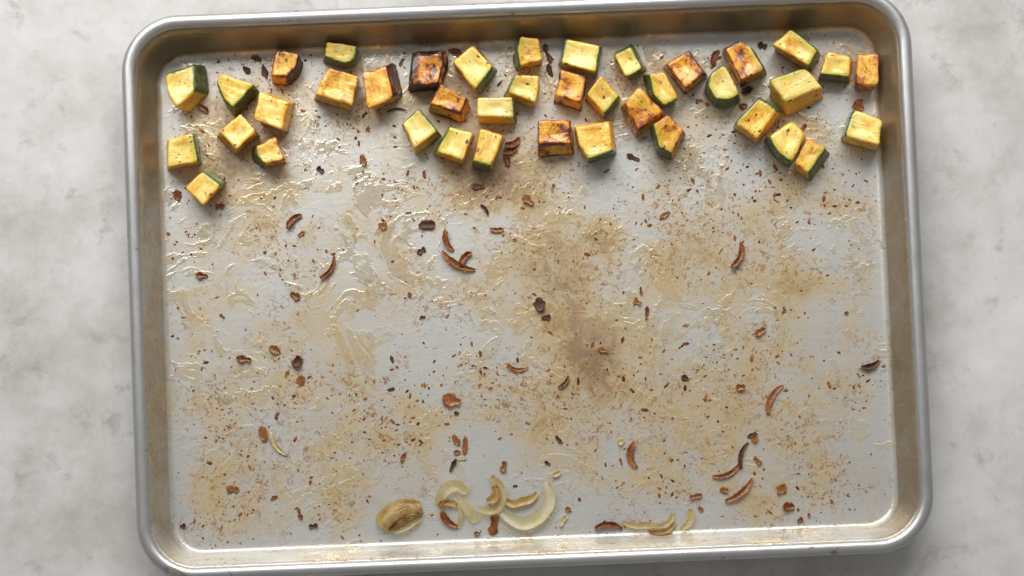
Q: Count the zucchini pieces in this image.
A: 40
